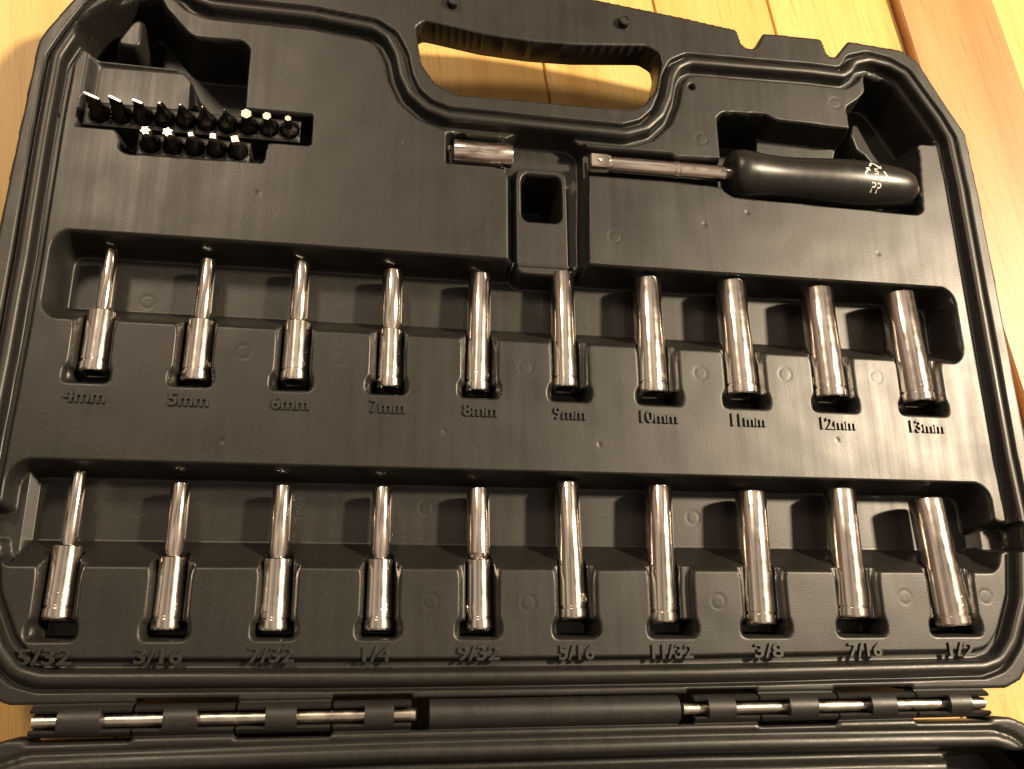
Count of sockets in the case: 21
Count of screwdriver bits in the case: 15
